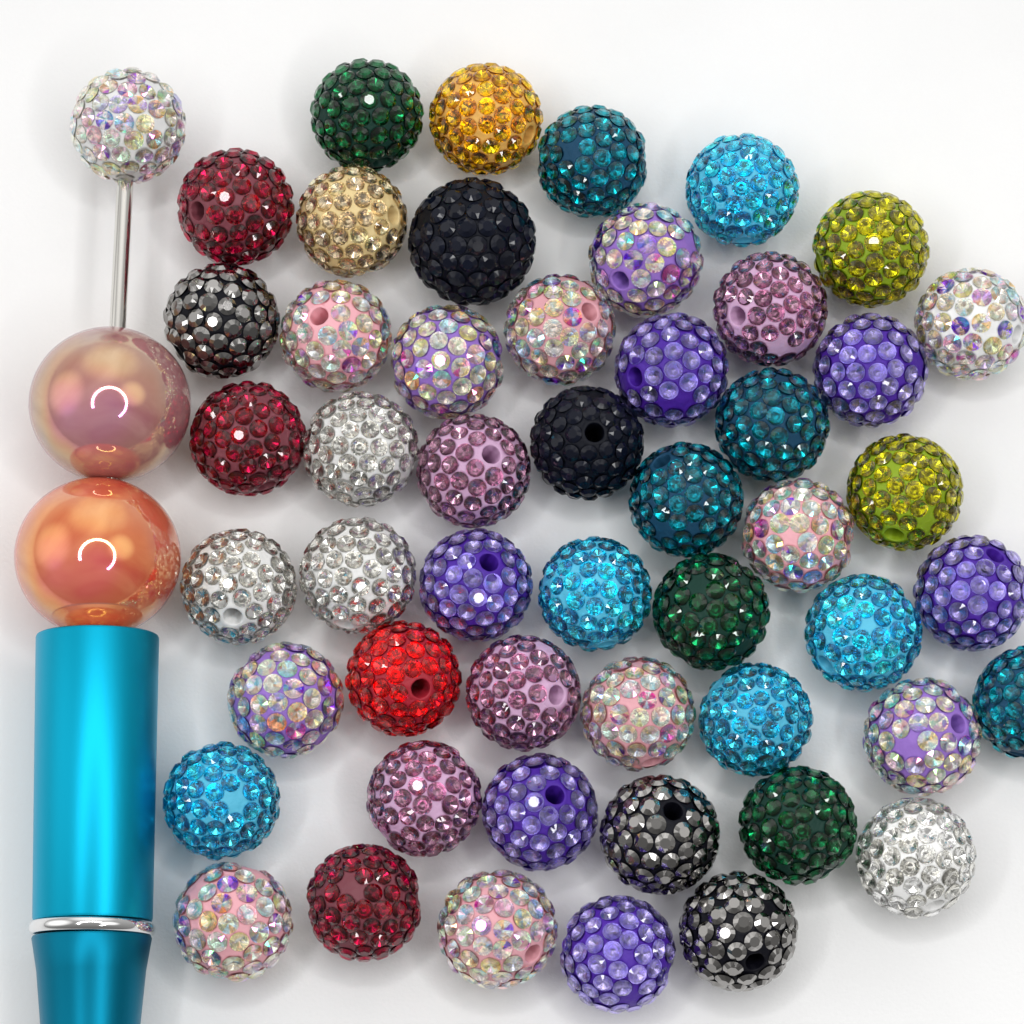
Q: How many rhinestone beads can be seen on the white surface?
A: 51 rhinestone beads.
